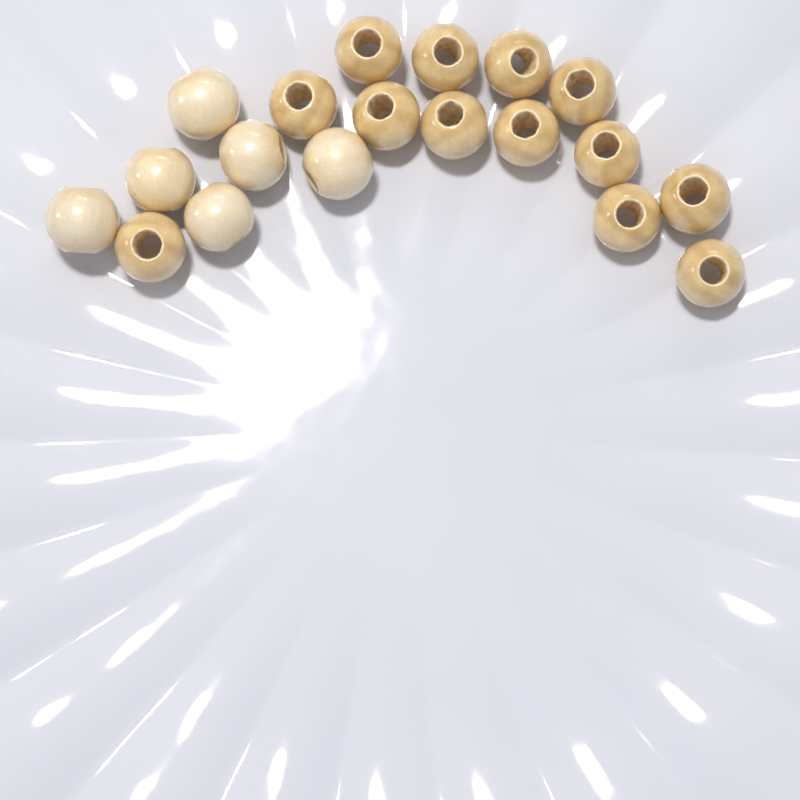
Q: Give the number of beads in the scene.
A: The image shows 19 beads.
